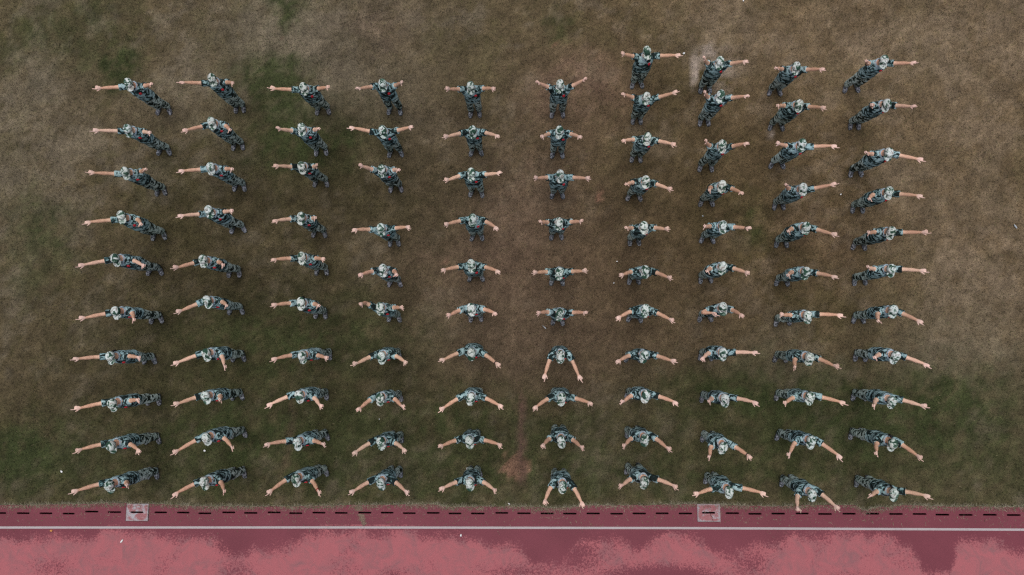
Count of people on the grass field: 104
